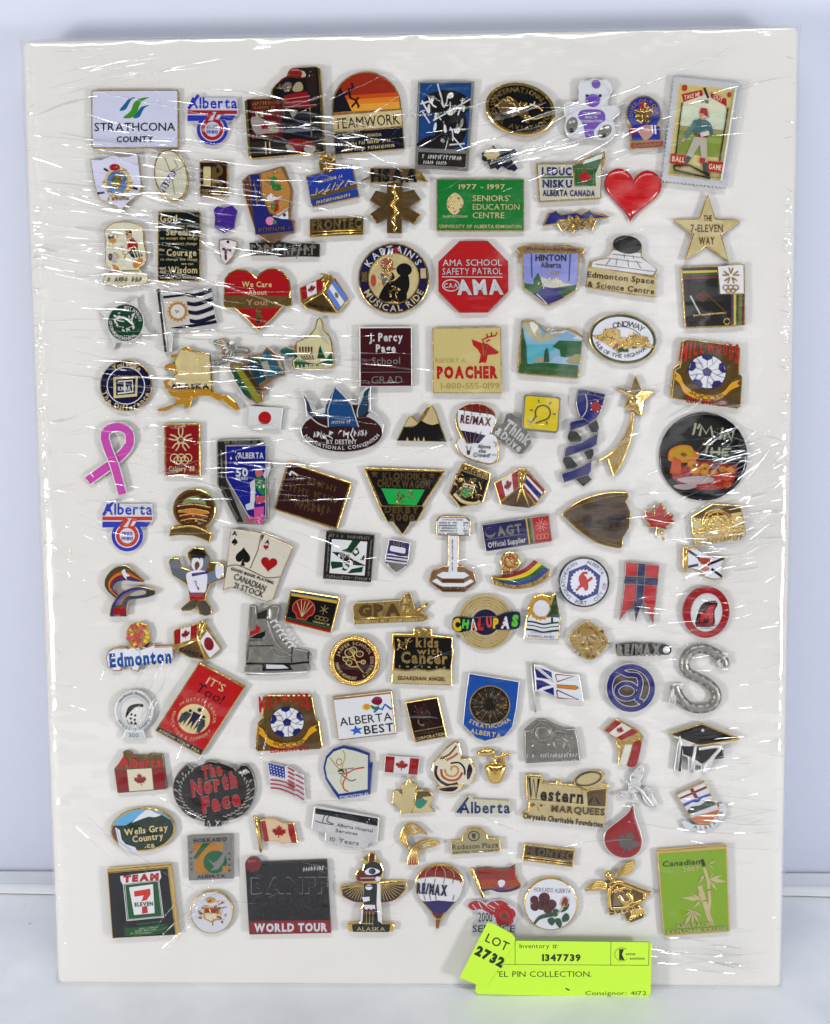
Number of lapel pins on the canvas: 131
